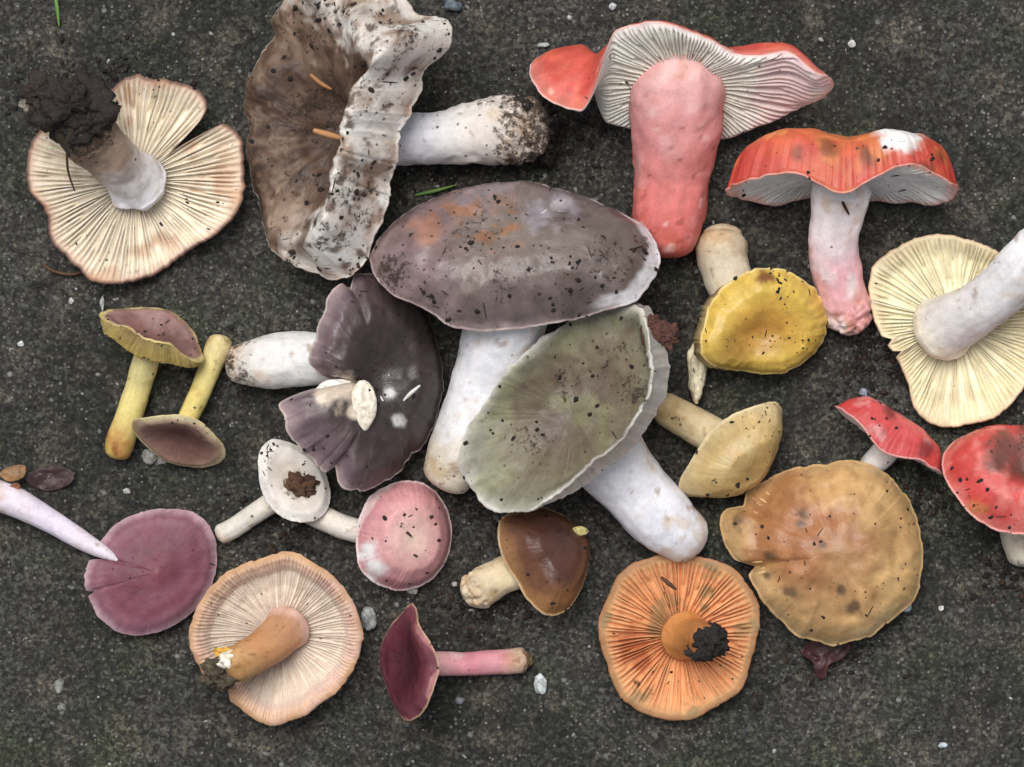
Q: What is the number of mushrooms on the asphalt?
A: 22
